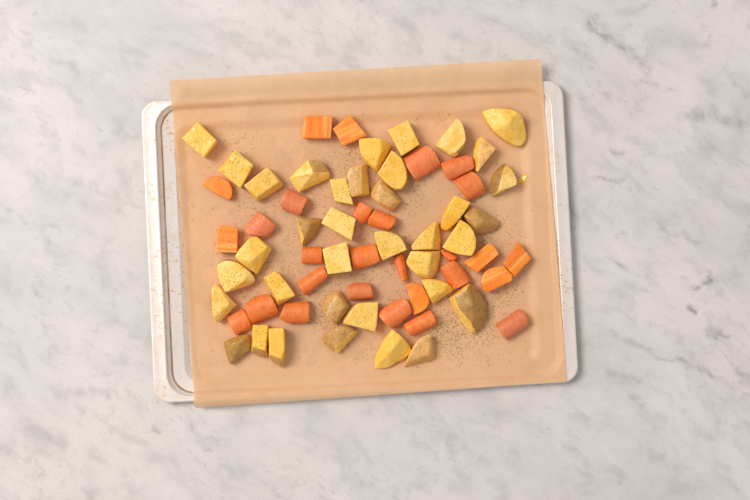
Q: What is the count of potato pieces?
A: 37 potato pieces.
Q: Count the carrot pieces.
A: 28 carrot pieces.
